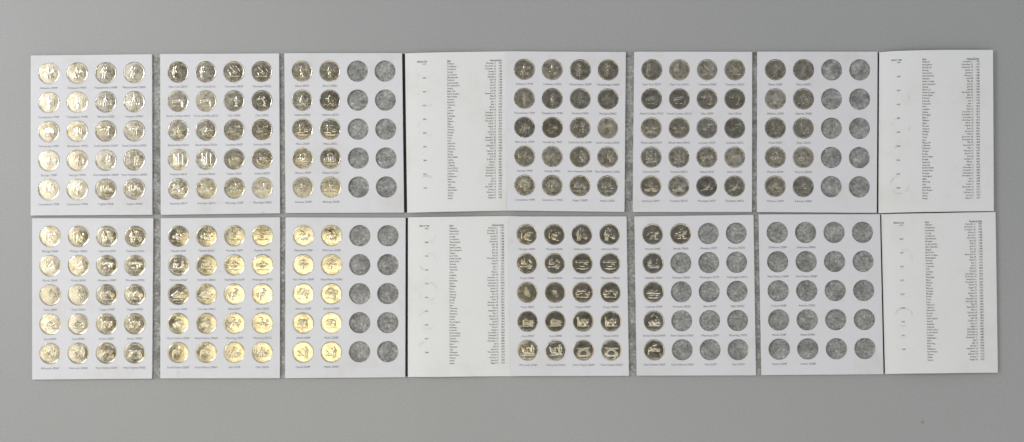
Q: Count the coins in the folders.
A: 176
